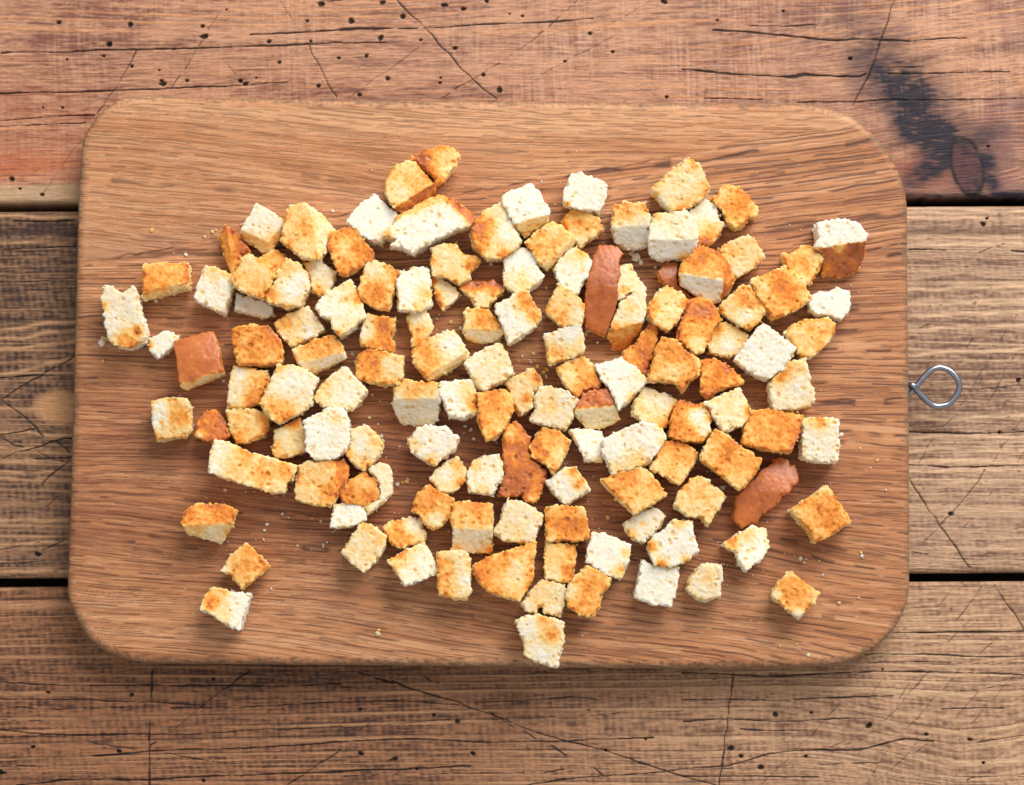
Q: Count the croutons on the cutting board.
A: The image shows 132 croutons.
